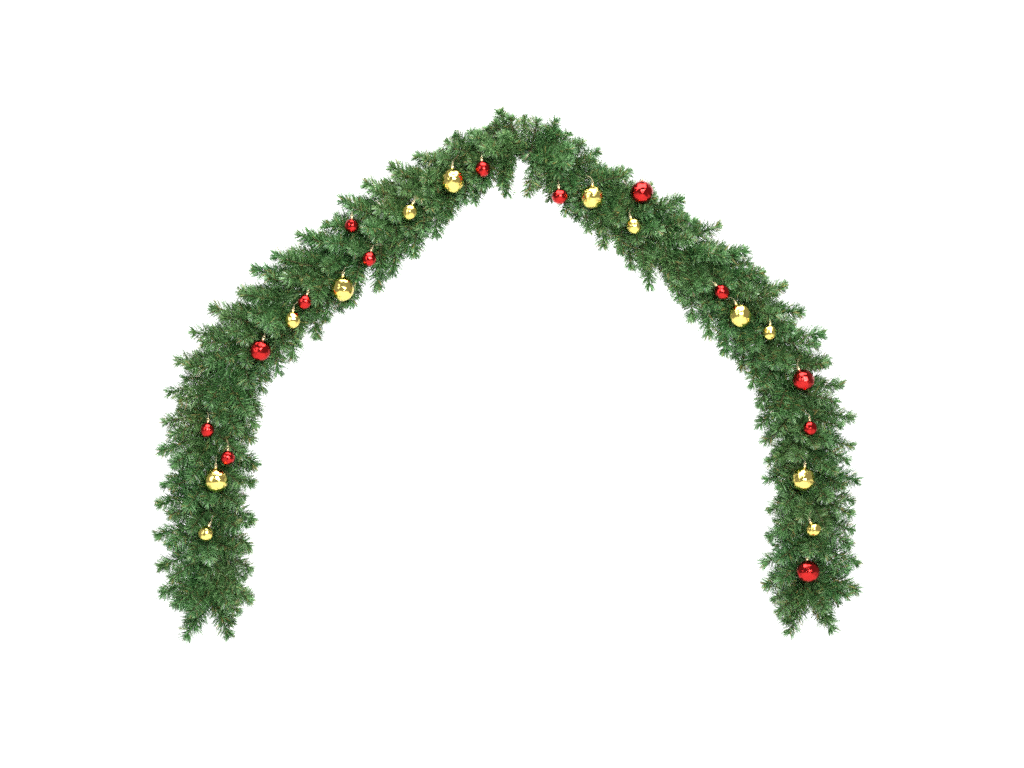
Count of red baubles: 13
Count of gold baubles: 12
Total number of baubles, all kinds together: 25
